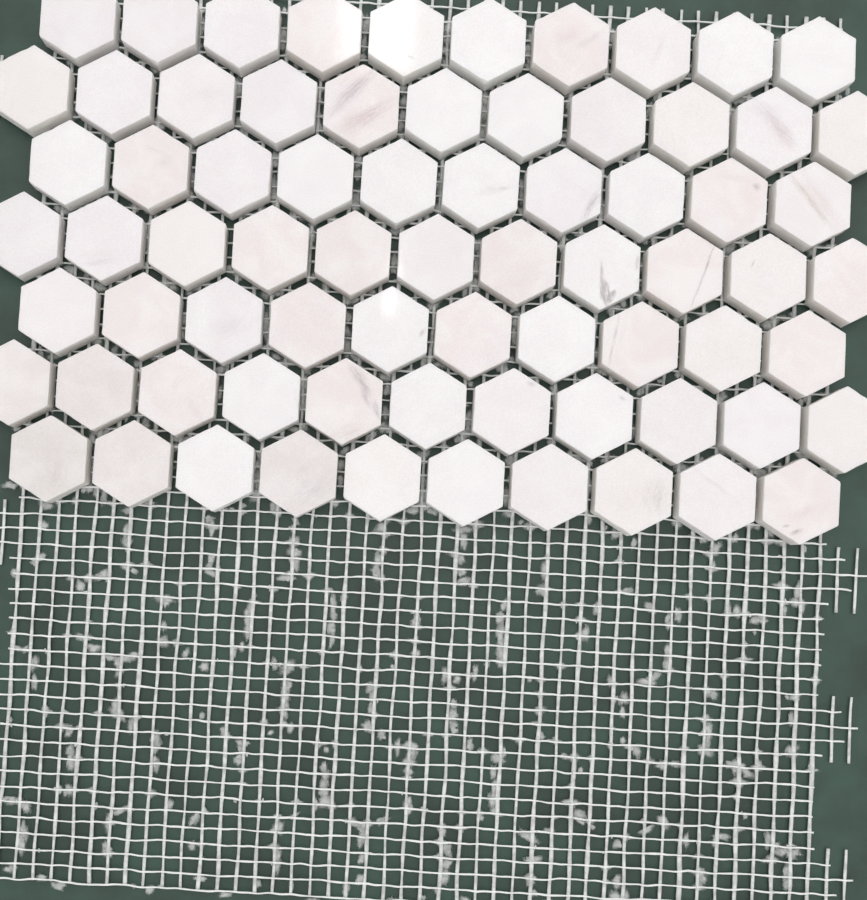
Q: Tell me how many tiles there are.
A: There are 73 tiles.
